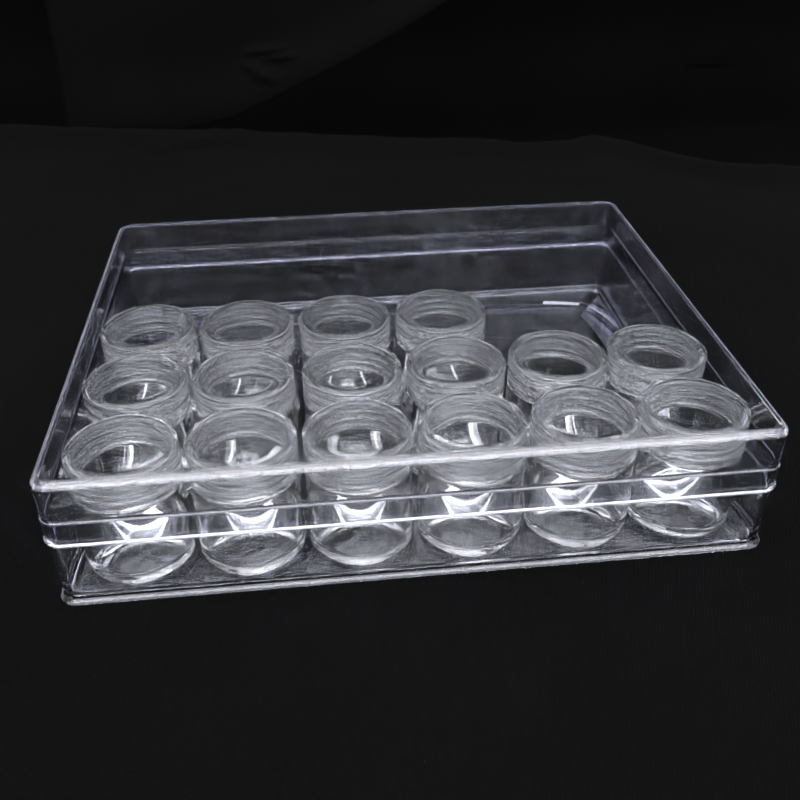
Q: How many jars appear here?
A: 16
